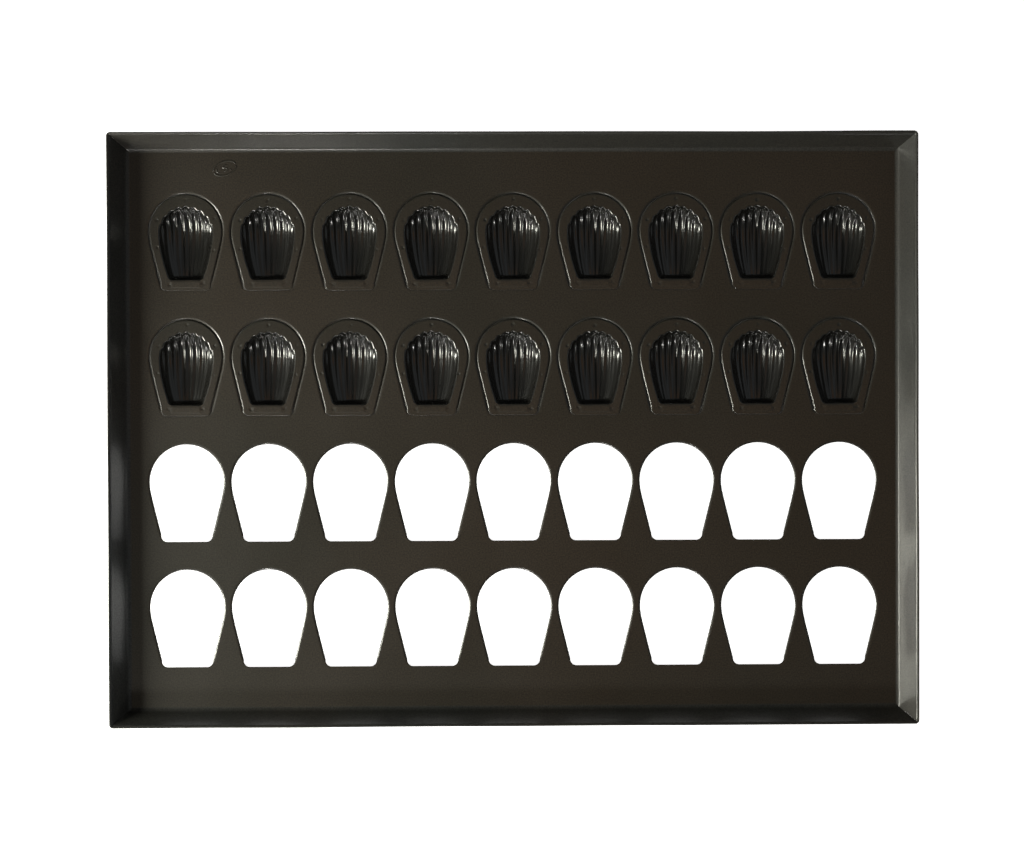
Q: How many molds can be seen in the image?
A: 18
